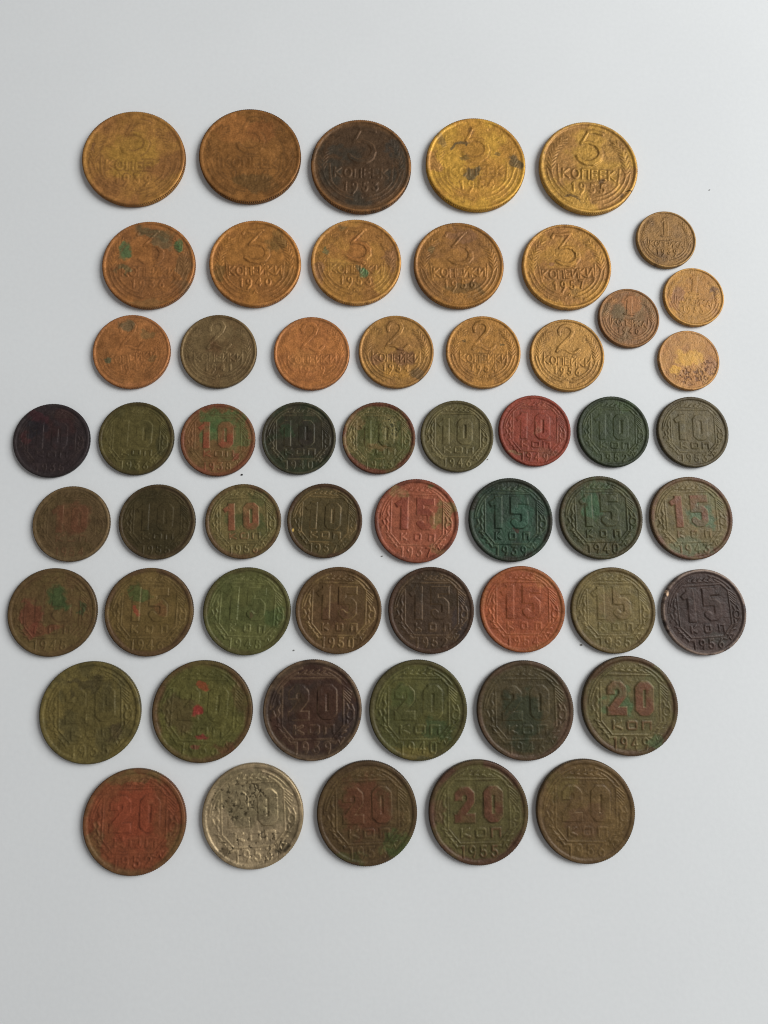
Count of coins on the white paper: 56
